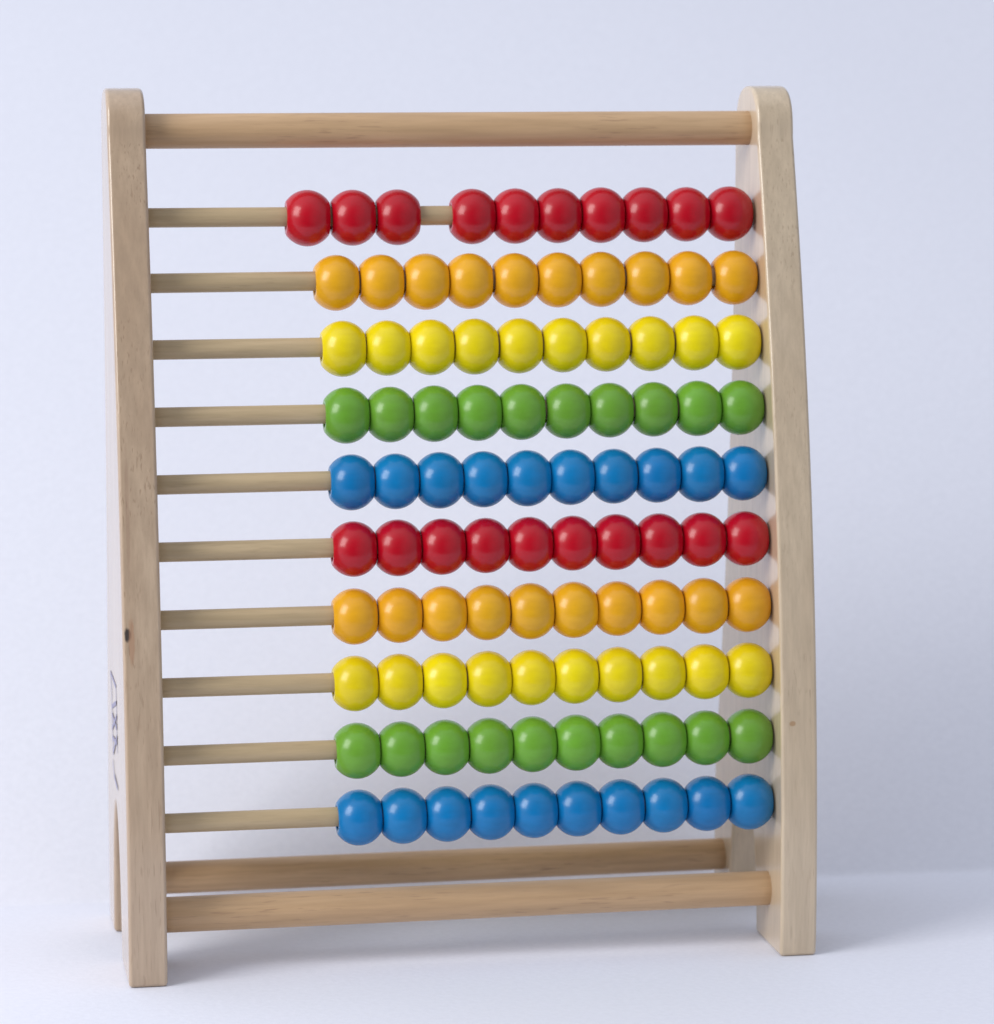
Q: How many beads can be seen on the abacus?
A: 100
